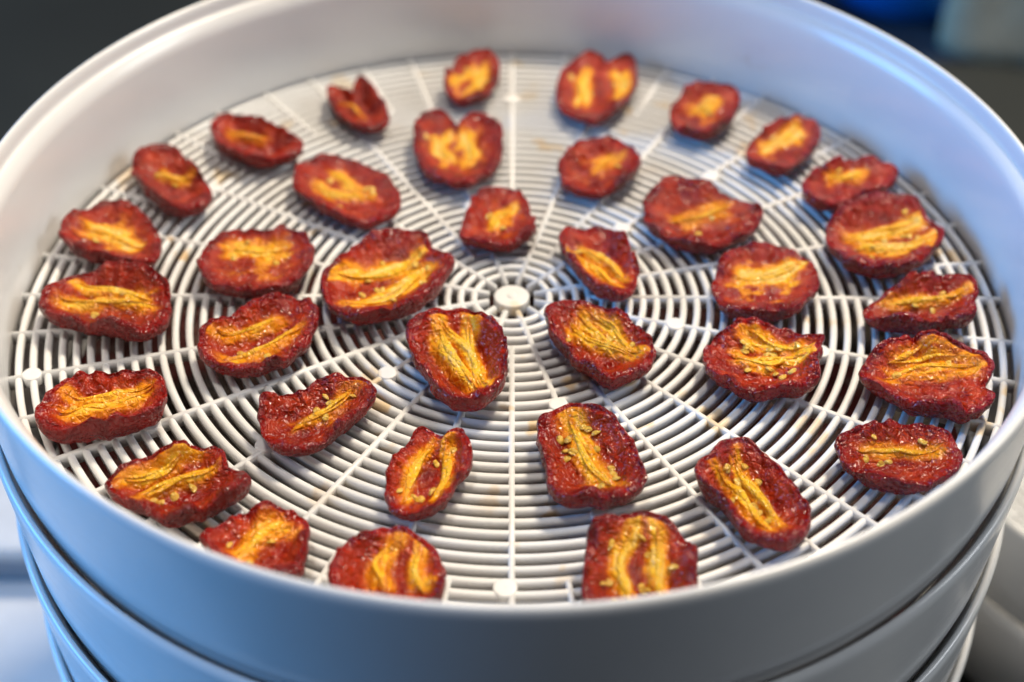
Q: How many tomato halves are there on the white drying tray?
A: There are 36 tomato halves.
